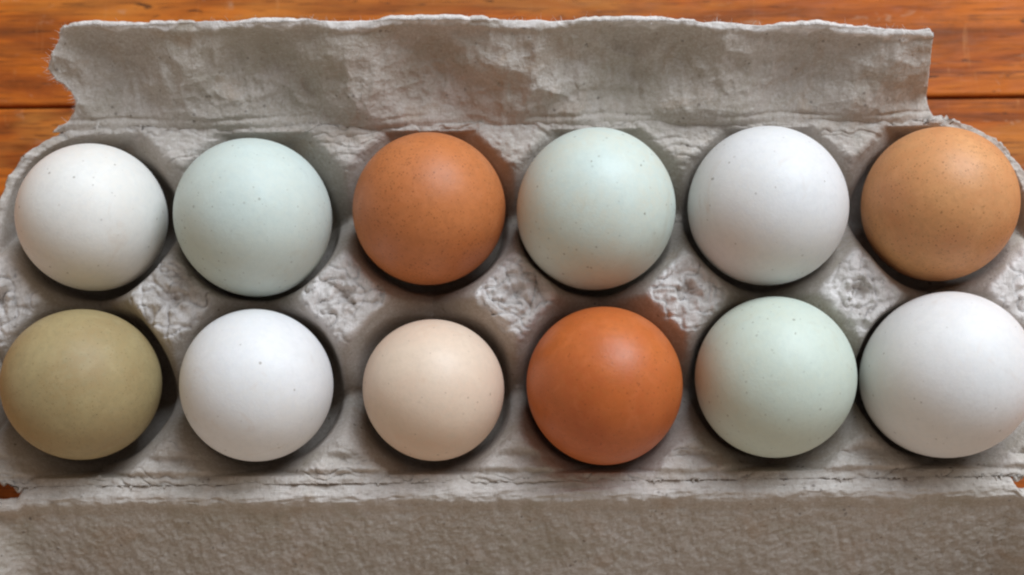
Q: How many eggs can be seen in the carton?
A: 12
